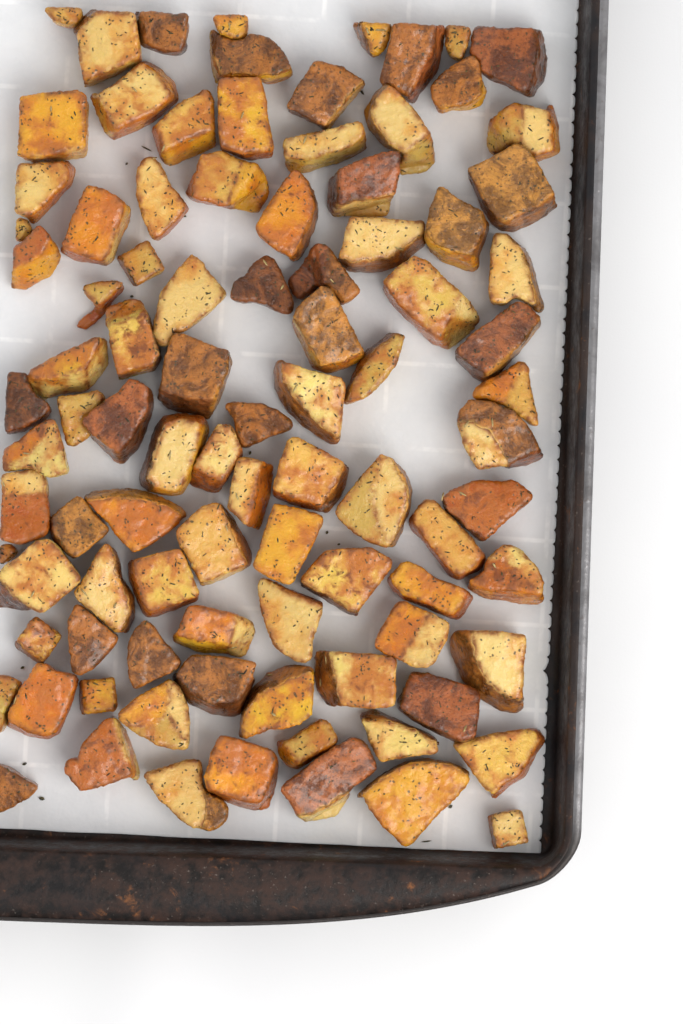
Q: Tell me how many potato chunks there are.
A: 94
